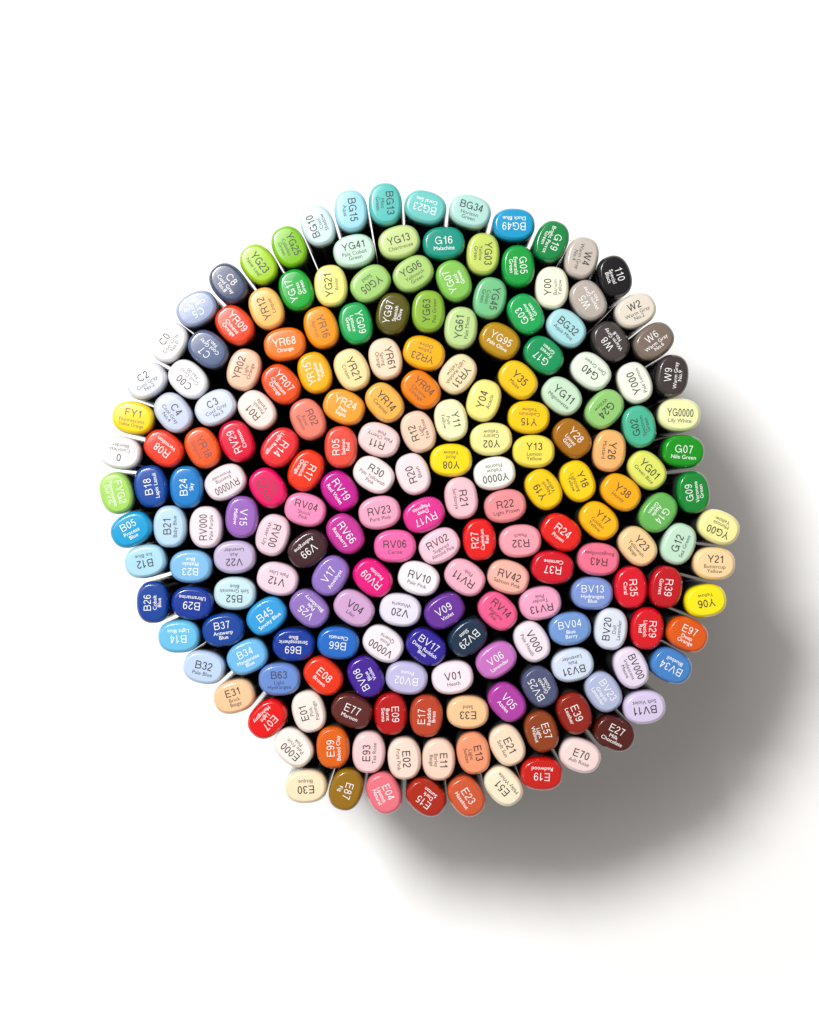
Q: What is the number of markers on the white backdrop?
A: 200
